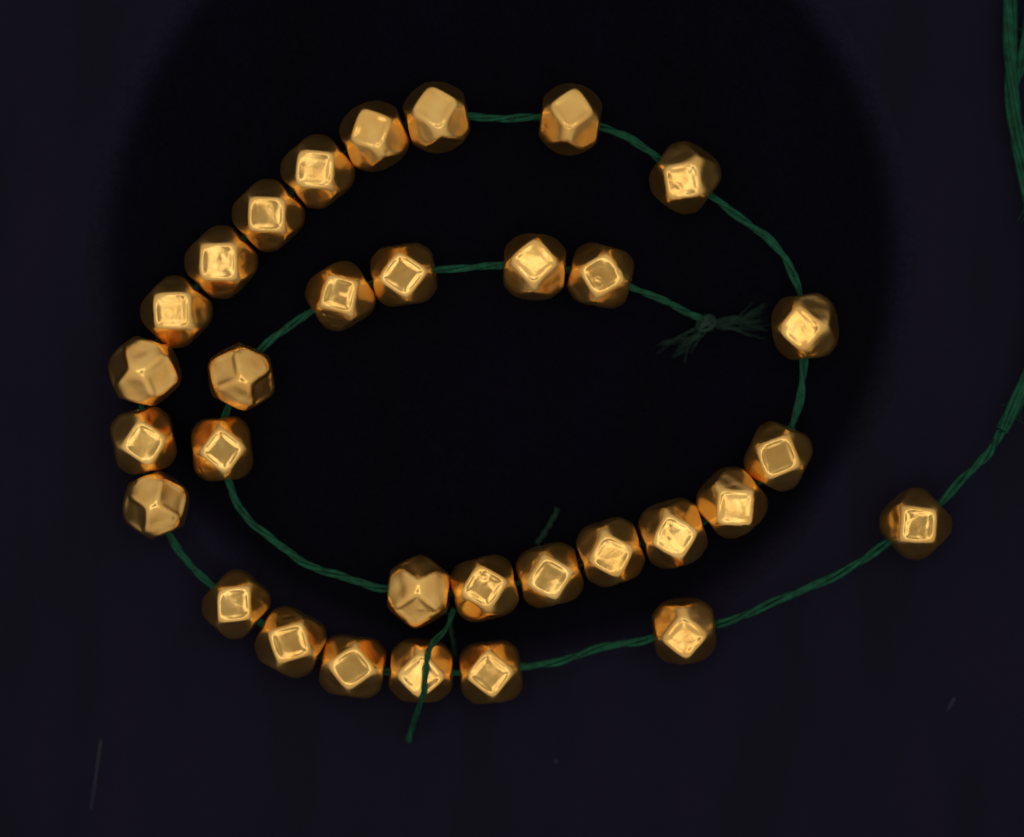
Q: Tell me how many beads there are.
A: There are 32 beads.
